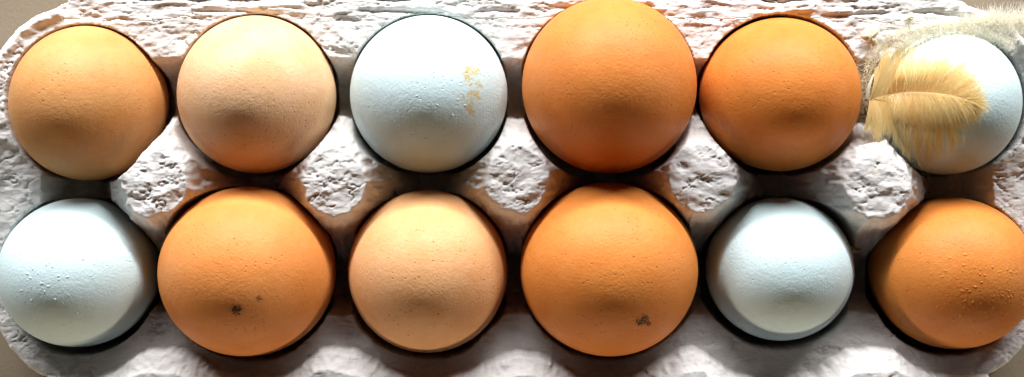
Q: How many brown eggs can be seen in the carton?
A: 8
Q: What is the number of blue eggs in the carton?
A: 4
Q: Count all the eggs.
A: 12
